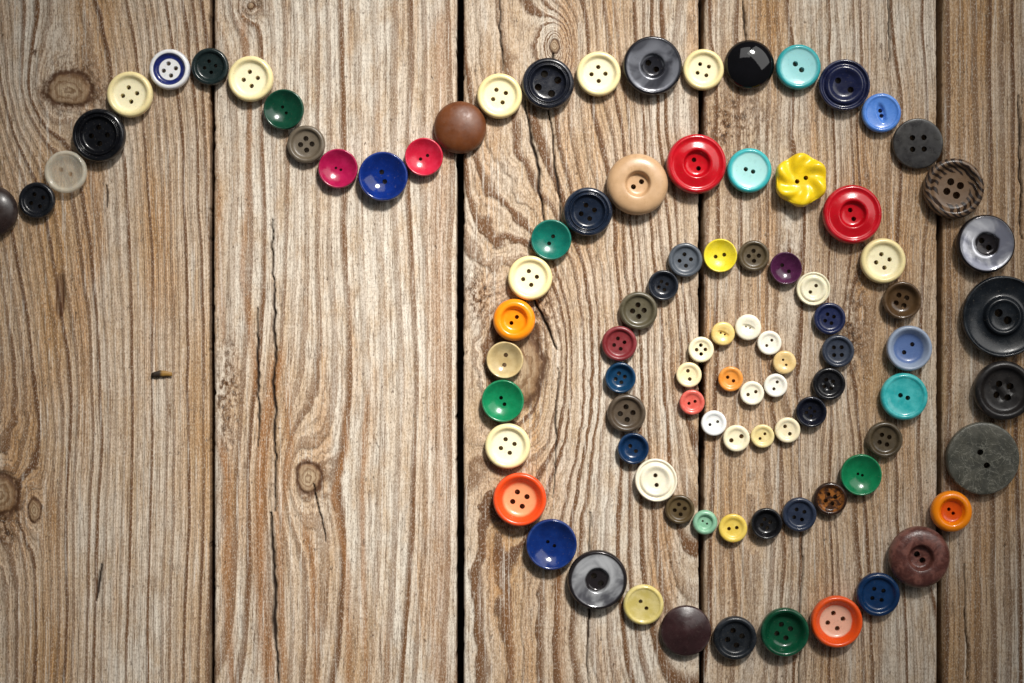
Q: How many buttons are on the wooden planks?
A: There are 94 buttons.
